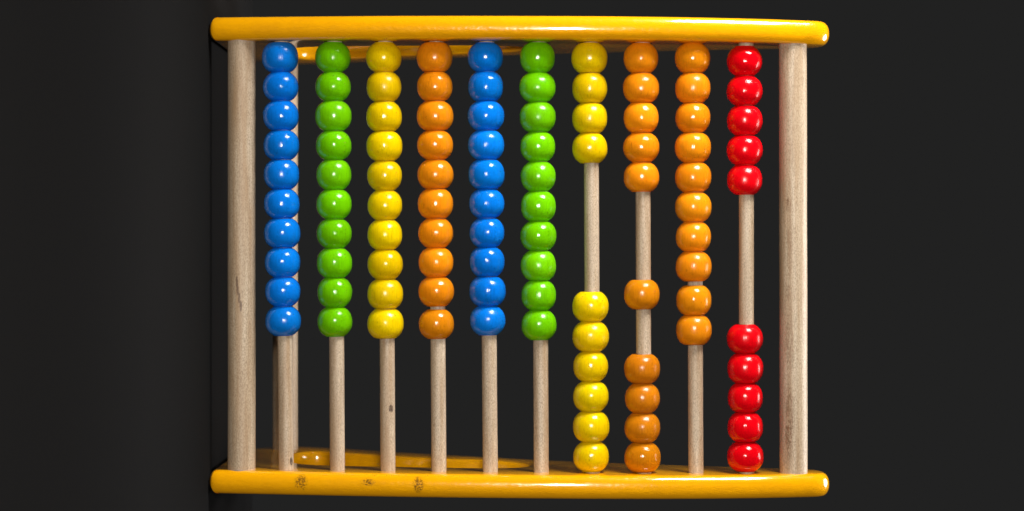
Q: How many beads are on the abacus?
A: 100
